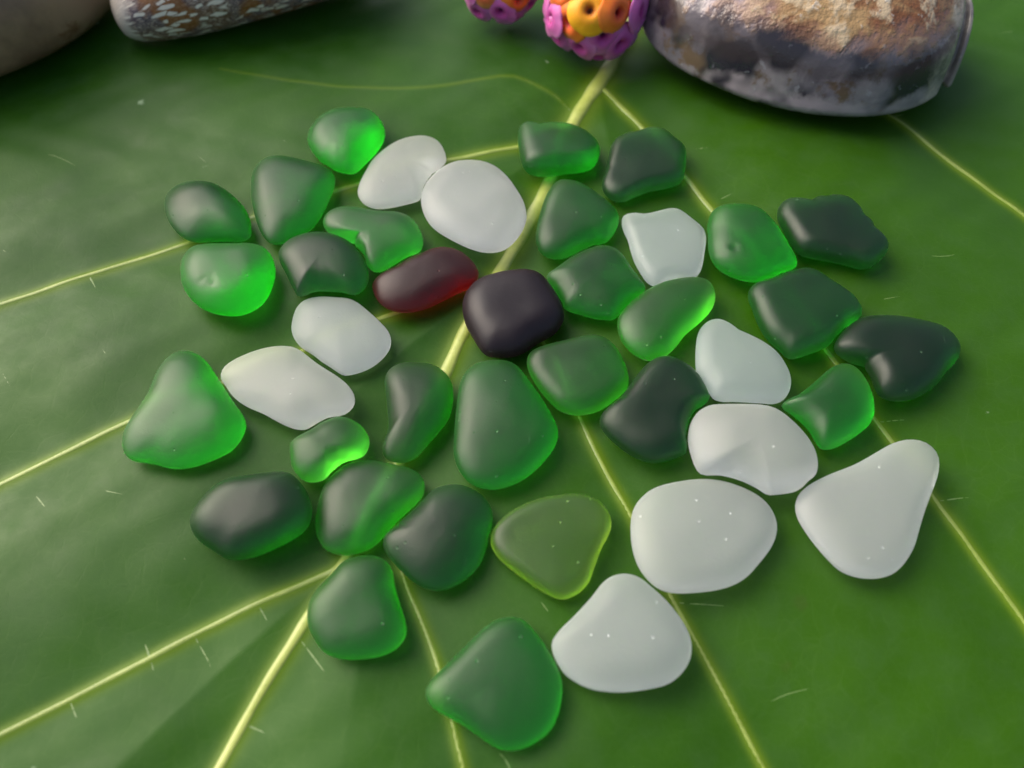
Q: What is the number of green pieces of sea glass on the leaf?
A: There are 28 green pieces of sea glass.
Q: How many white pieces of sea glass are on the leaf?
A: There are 10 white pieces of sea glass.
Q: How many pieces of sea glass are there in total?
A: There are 38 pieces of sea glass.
